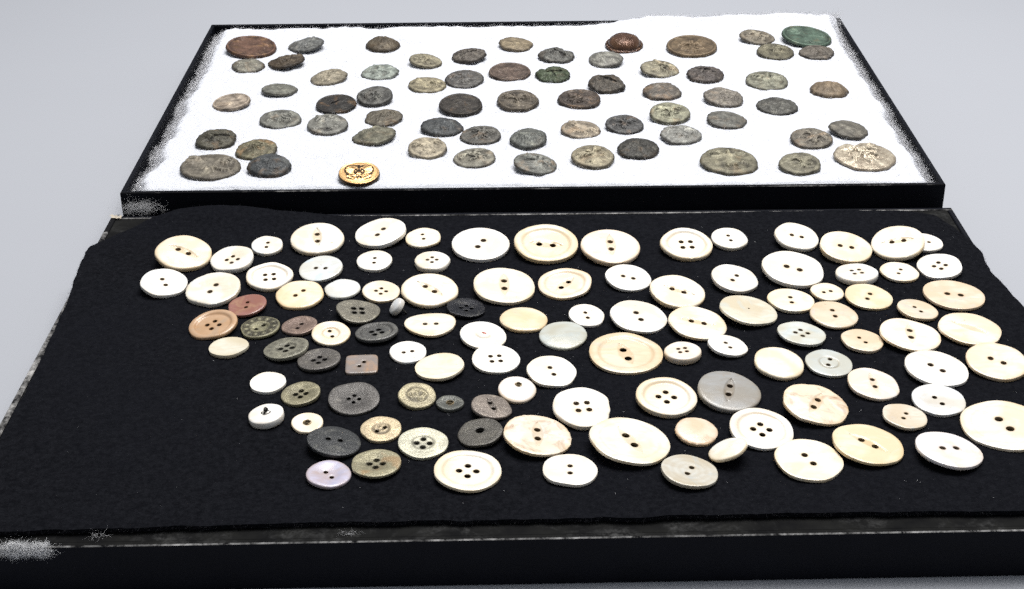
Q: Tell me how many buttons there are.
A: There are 174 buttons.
